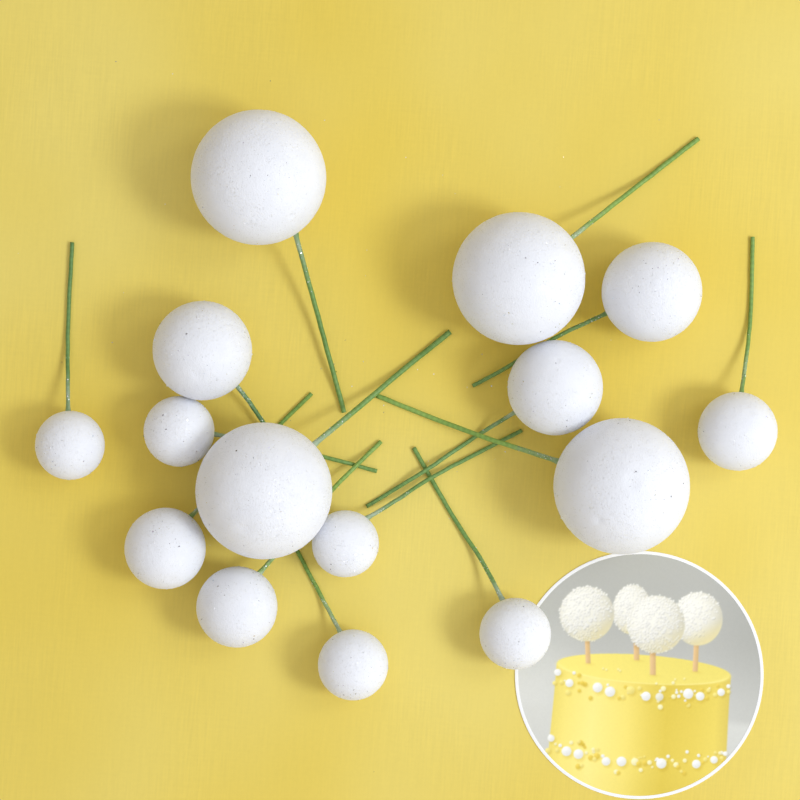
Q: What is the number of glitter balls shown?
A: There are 15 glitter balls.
